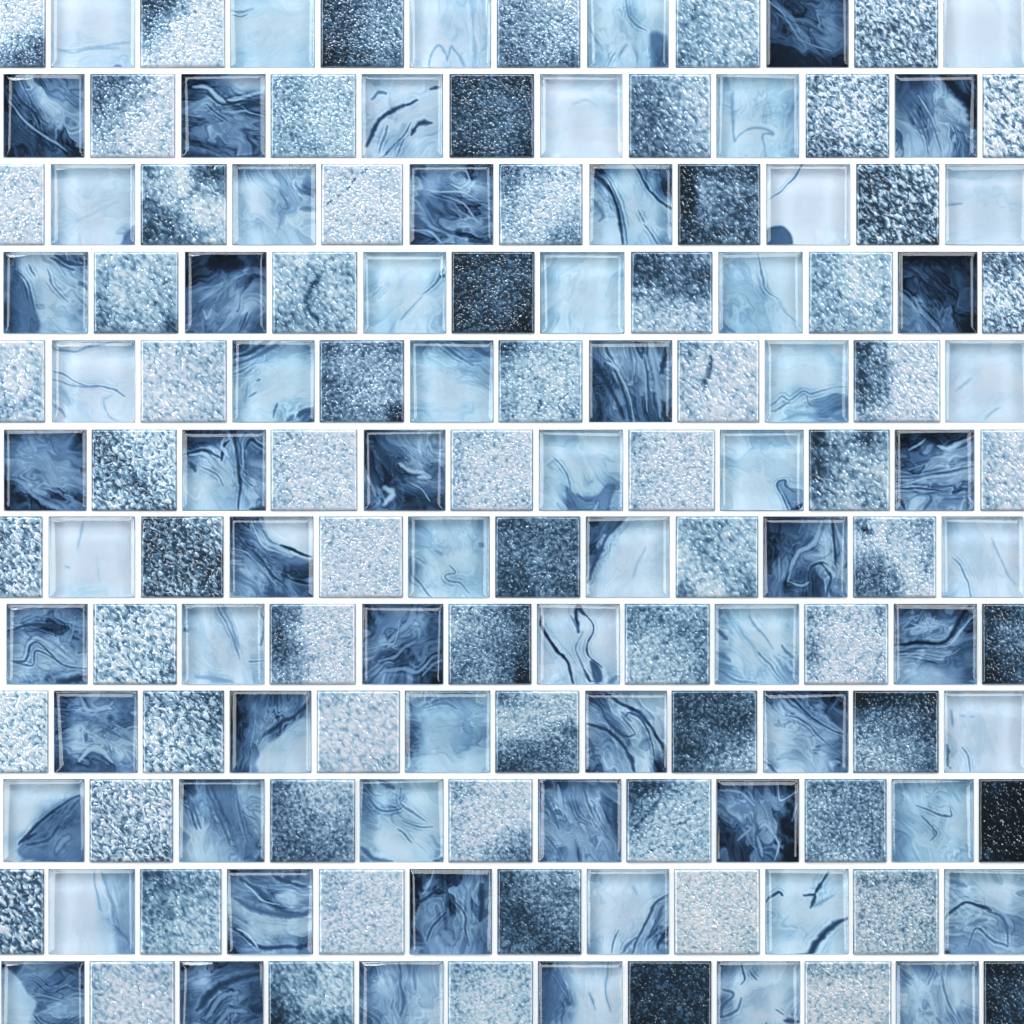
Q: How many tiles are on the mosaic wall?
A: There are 144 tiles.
